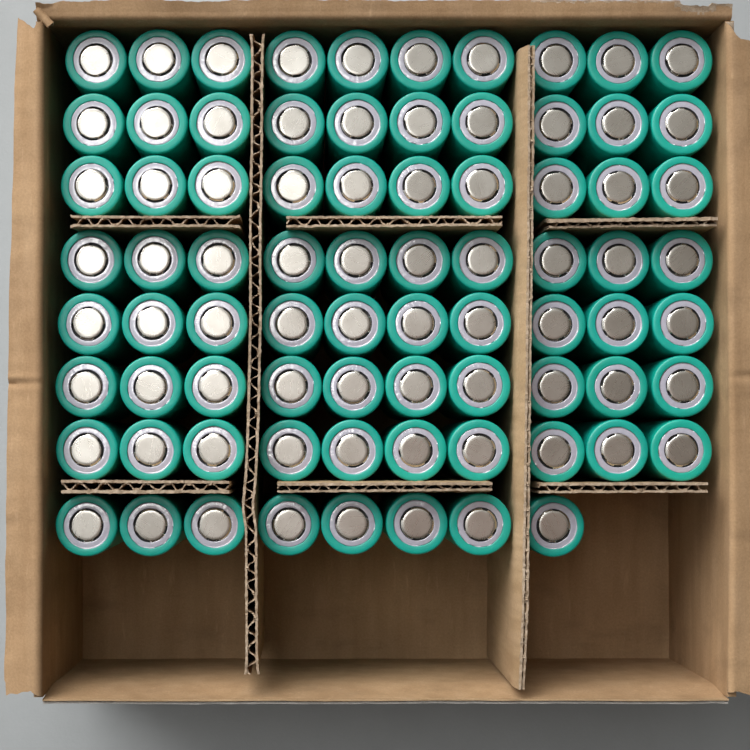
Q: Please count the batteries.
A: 78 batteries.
